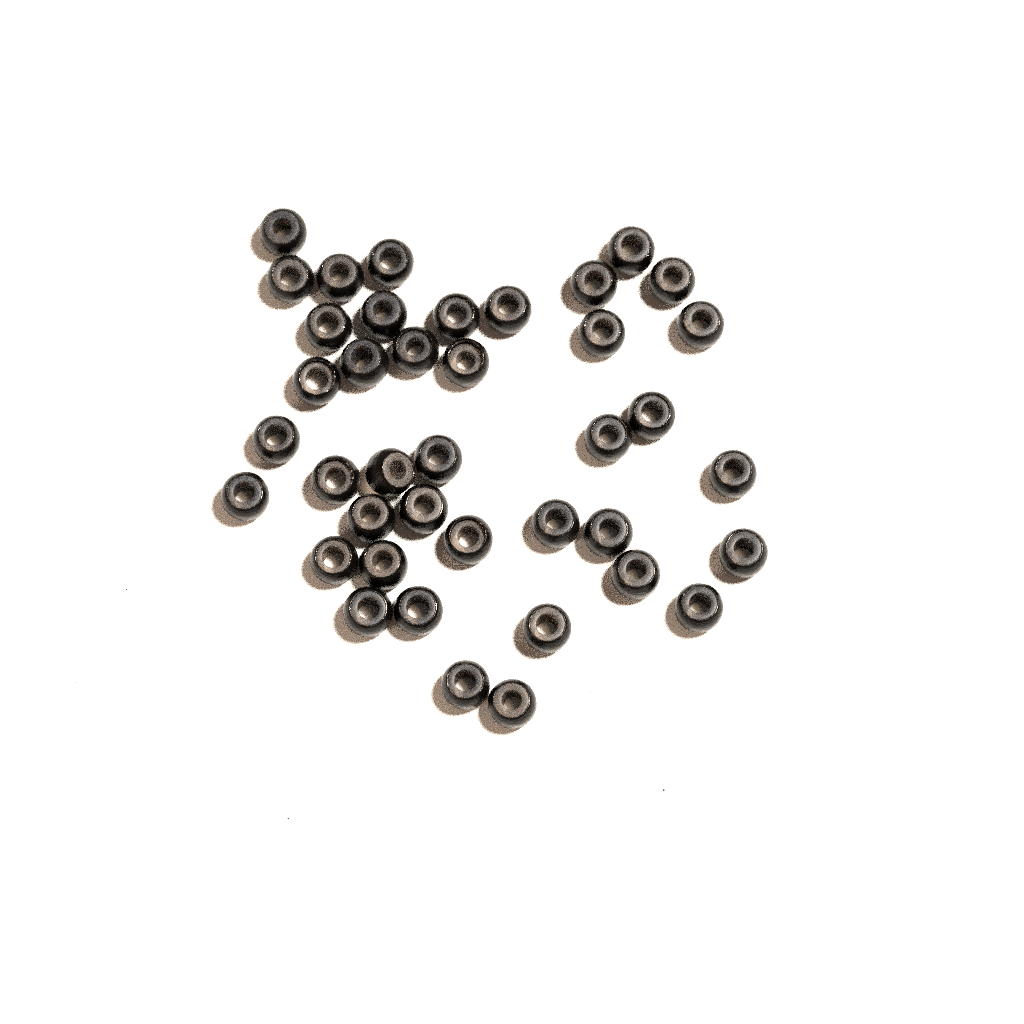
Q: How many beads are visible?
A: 40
